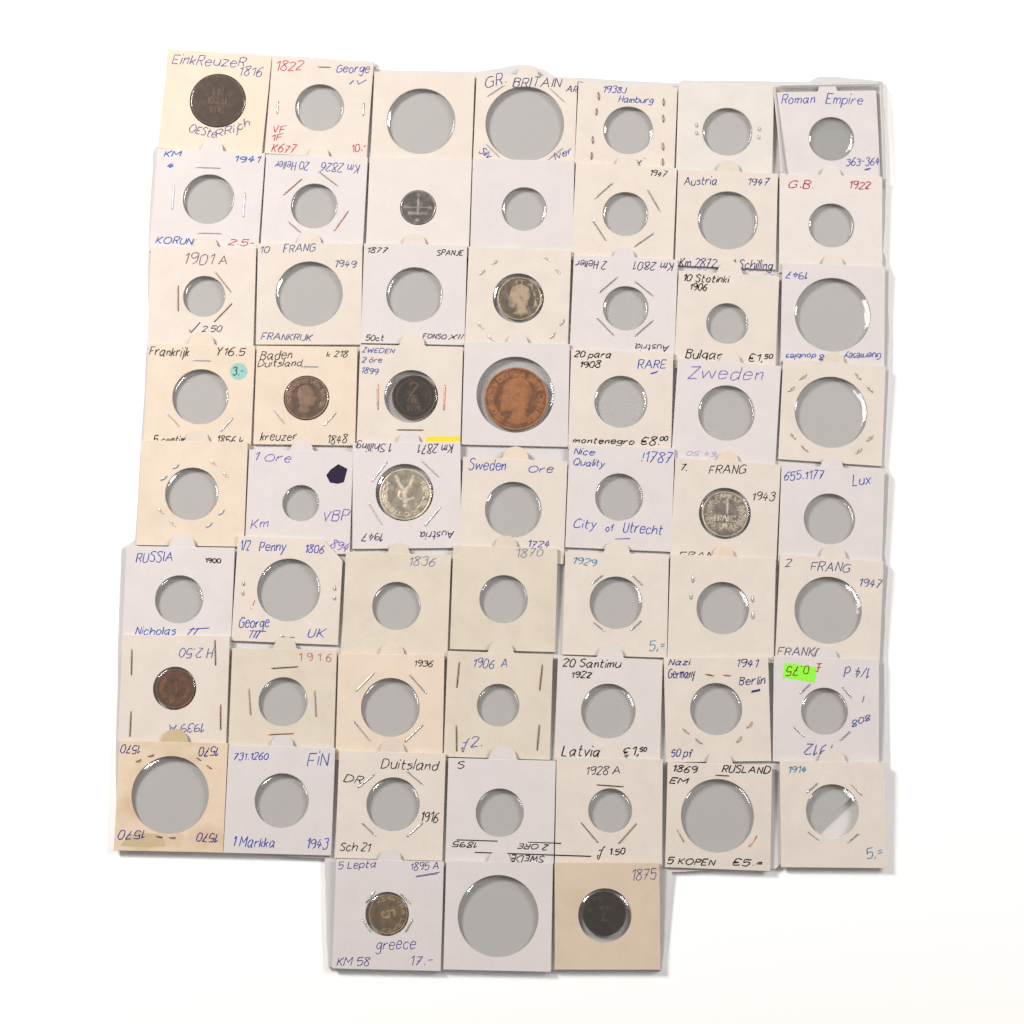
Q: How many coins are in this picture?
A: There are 11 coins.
